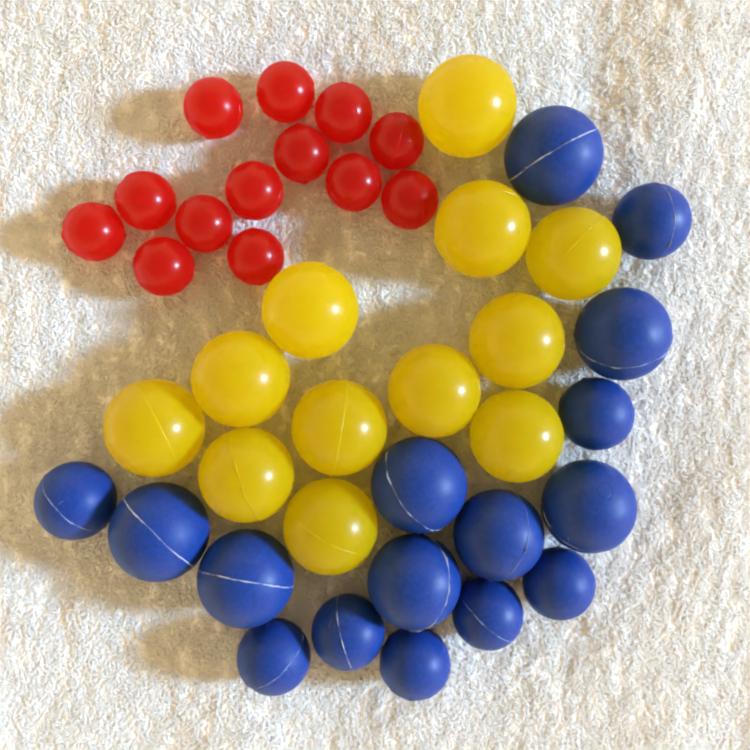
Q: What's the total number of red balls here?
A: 13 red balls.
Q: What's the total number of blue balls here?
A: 16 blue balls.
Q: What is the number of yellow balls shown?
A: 12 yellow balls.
